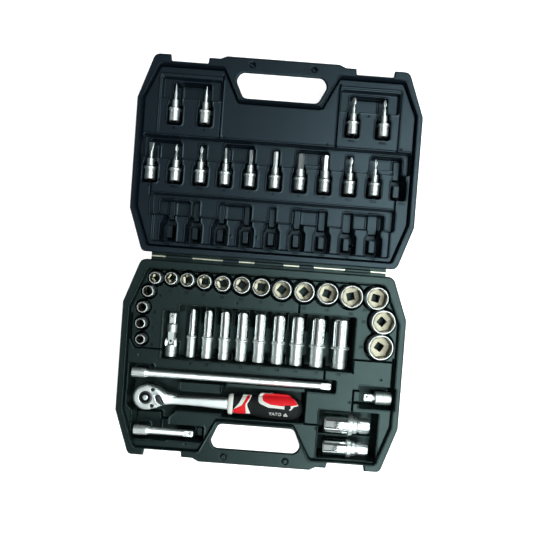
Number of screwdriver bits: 14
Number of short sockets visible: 18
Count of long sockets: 11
